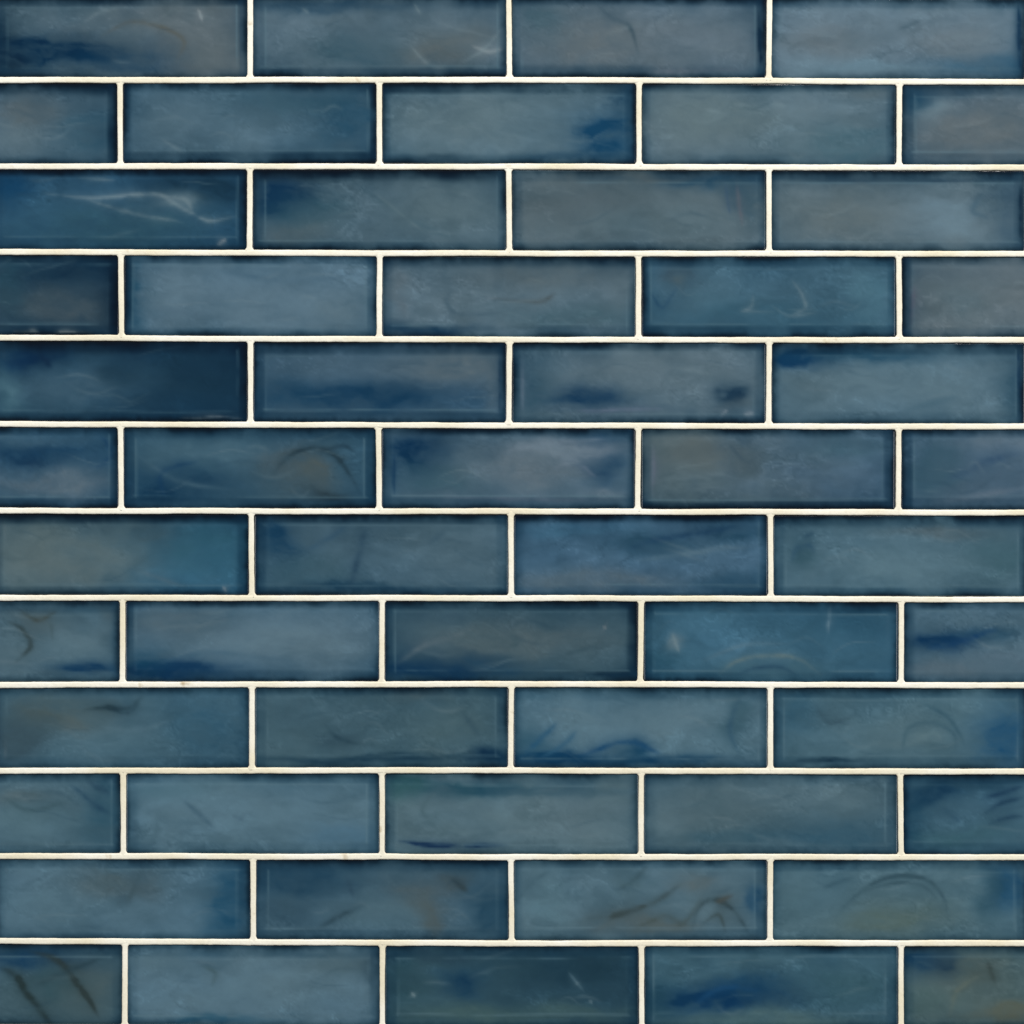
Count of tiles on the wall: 54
